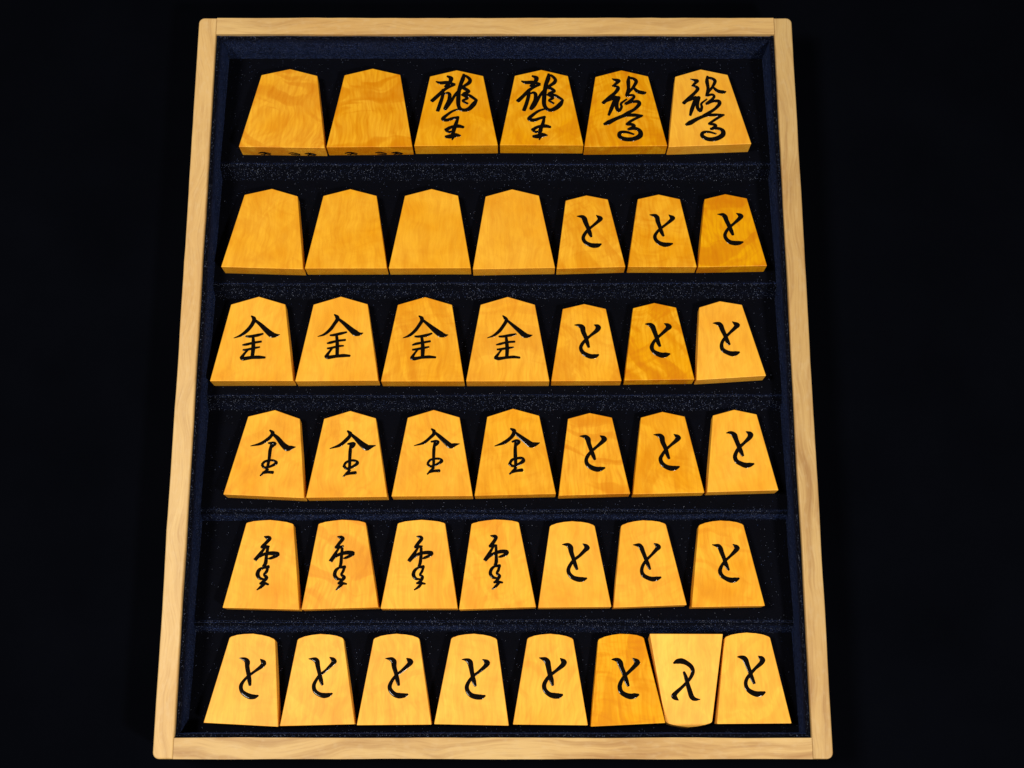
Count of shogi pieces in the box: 42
